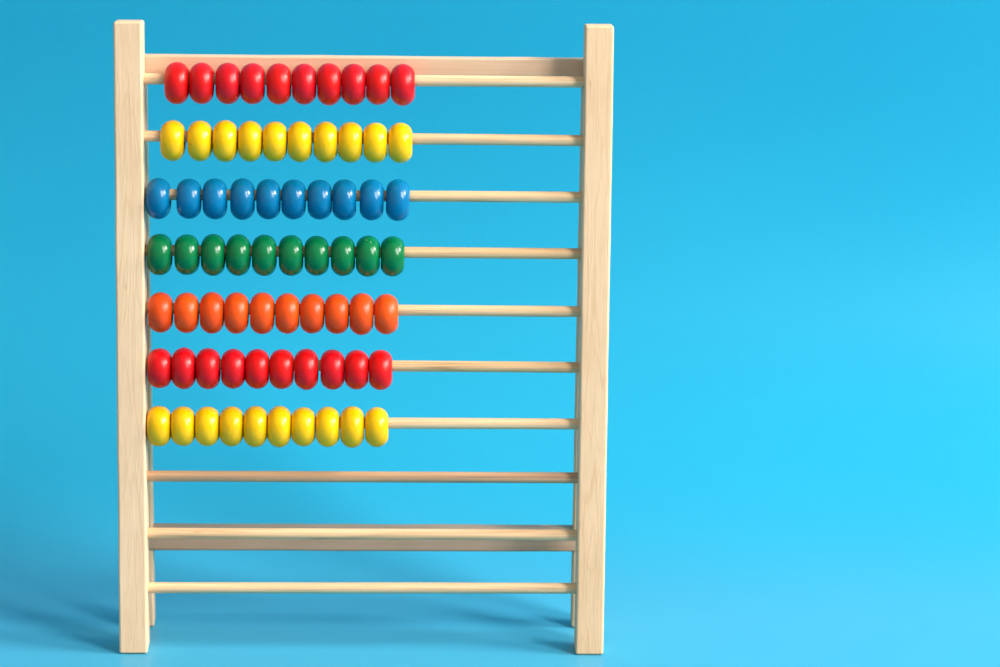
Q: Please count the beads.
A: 70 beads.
